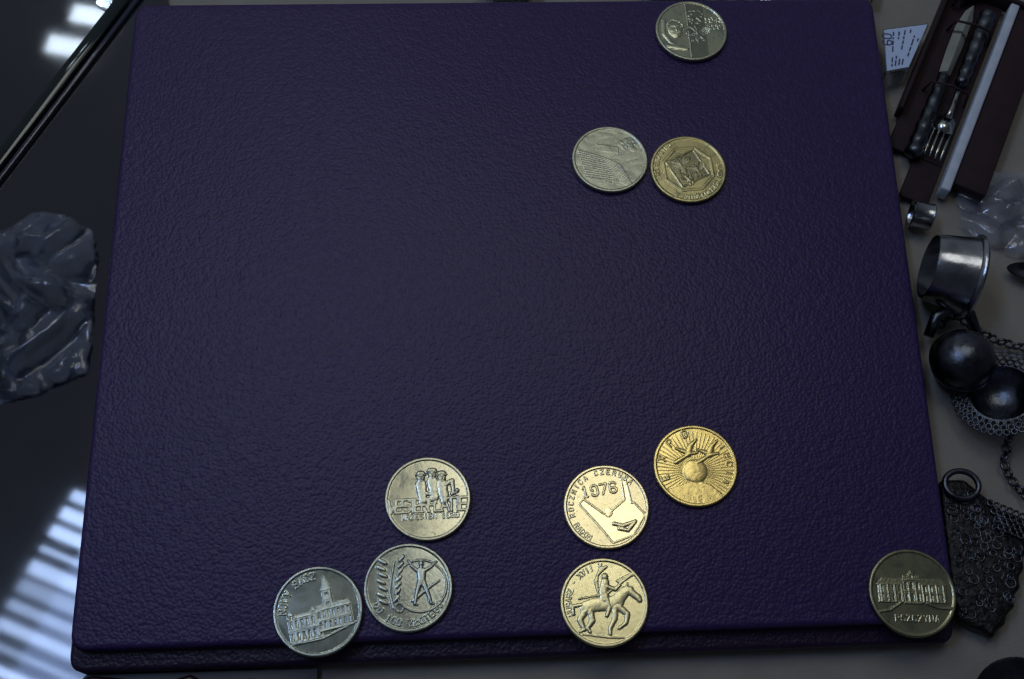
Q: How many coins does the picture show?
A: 10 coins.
